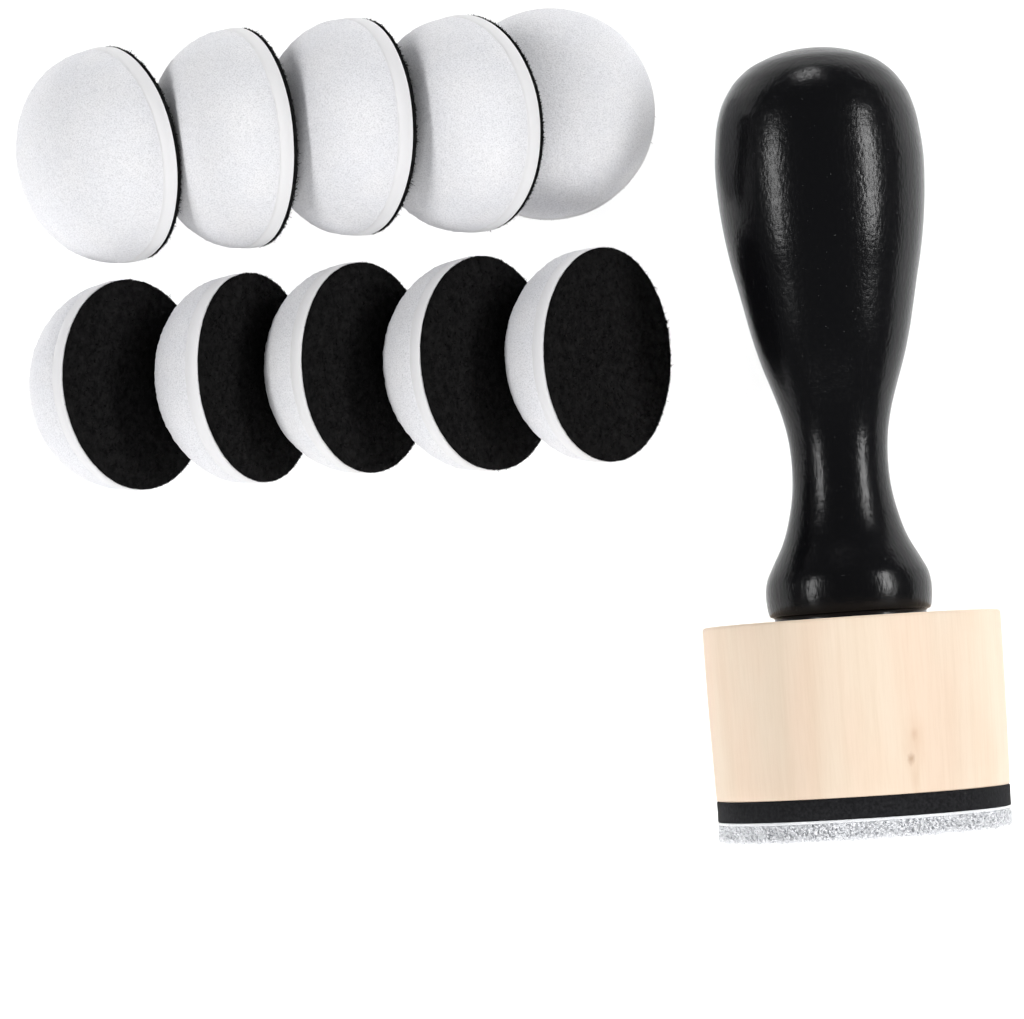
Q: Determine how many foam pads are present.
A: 10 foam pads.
